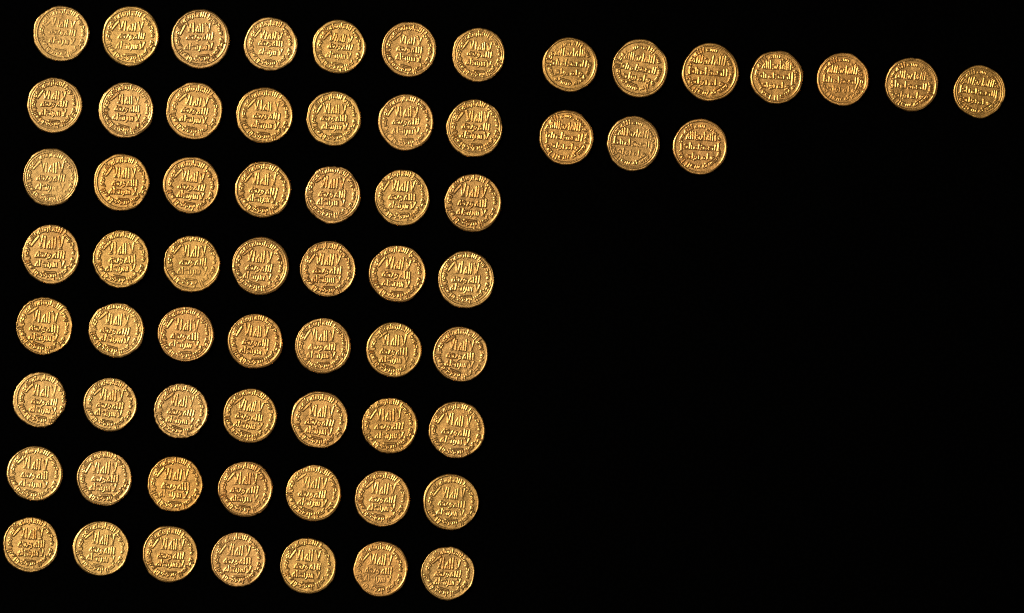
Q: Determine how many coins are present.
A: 66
